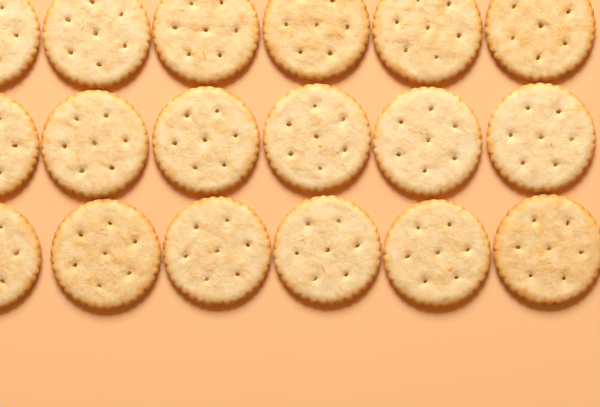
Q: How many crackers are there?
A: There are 18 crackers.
